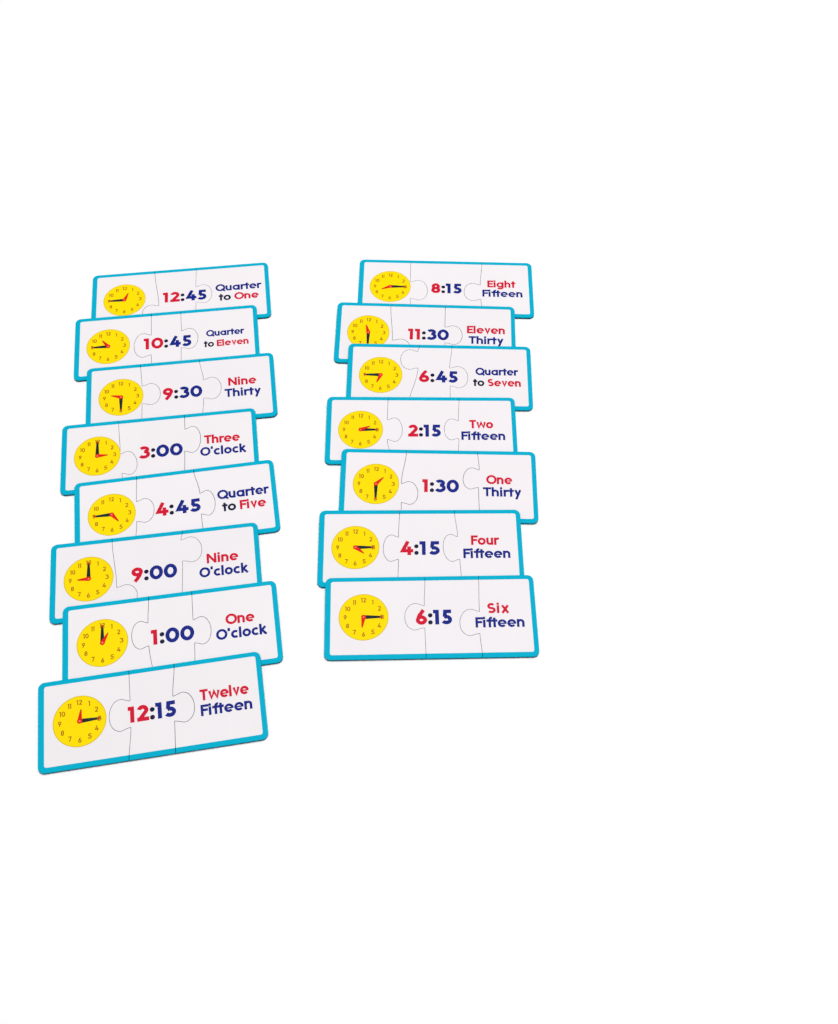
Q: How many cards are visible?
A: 15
